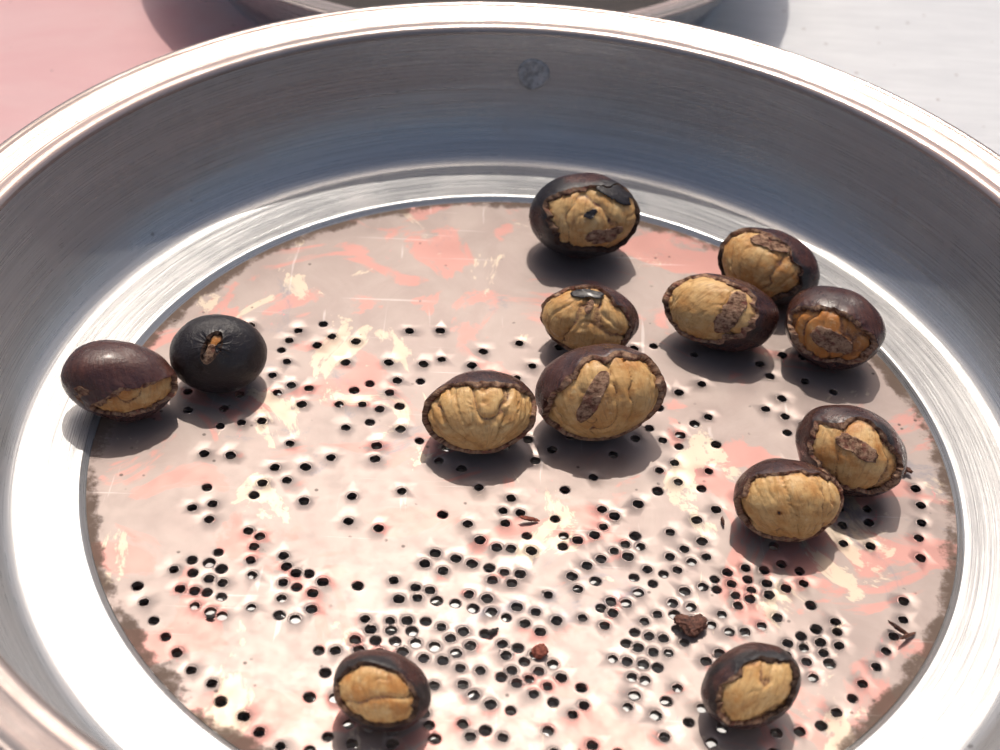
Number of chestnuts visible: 13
